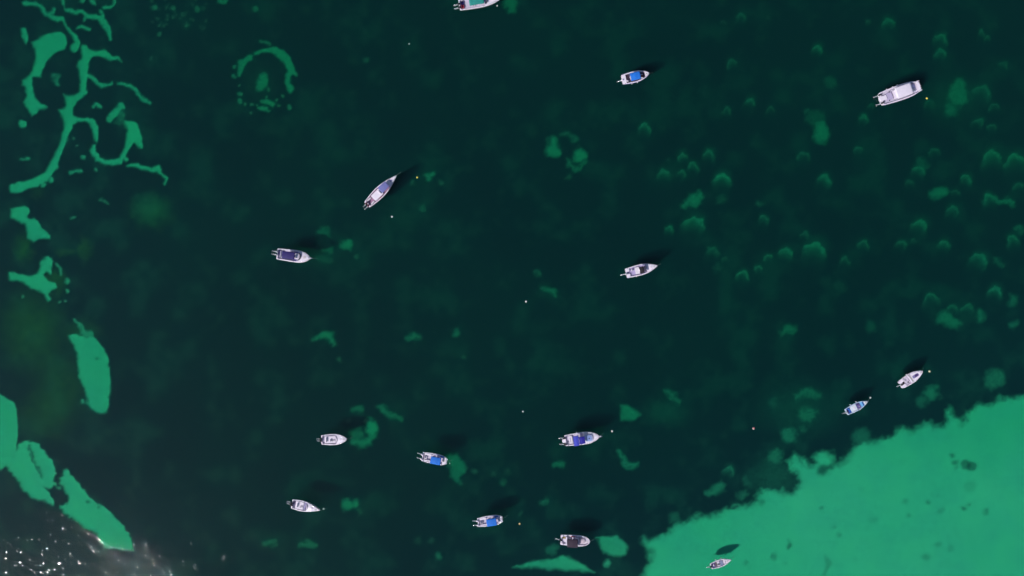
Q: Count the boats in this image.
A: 15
